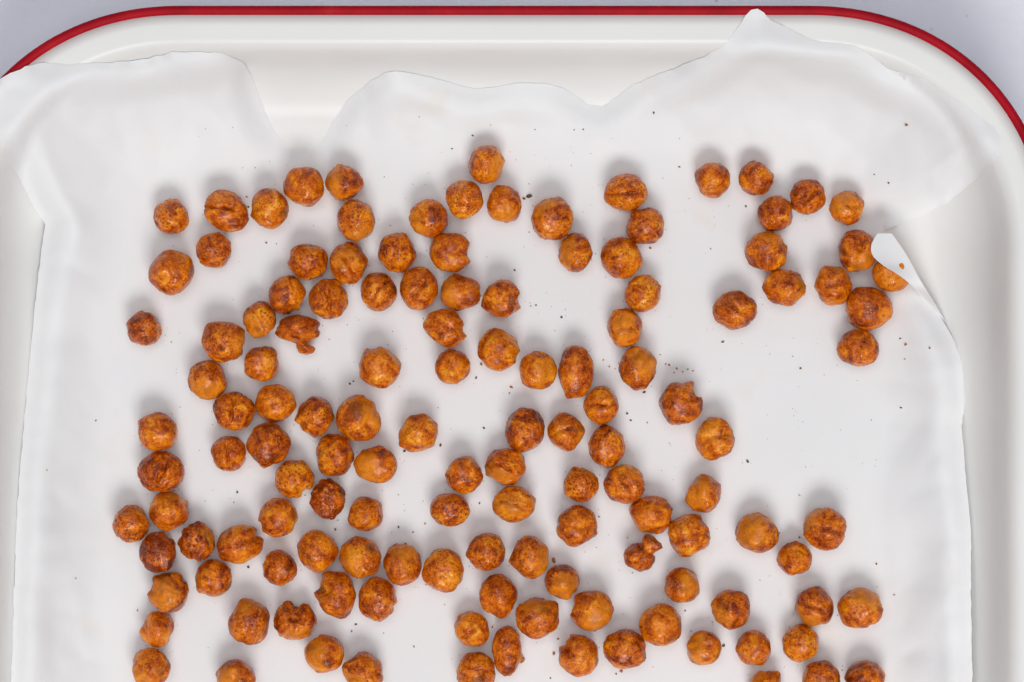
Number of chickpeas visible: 133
